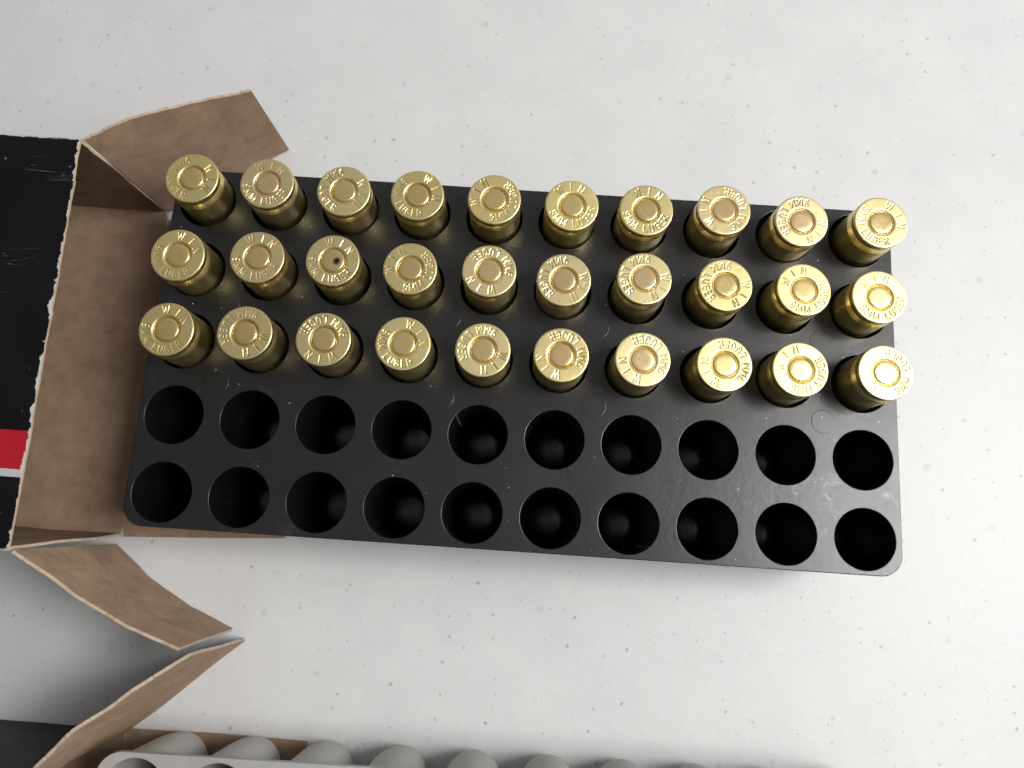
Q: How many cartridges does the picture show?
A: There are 30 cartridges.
